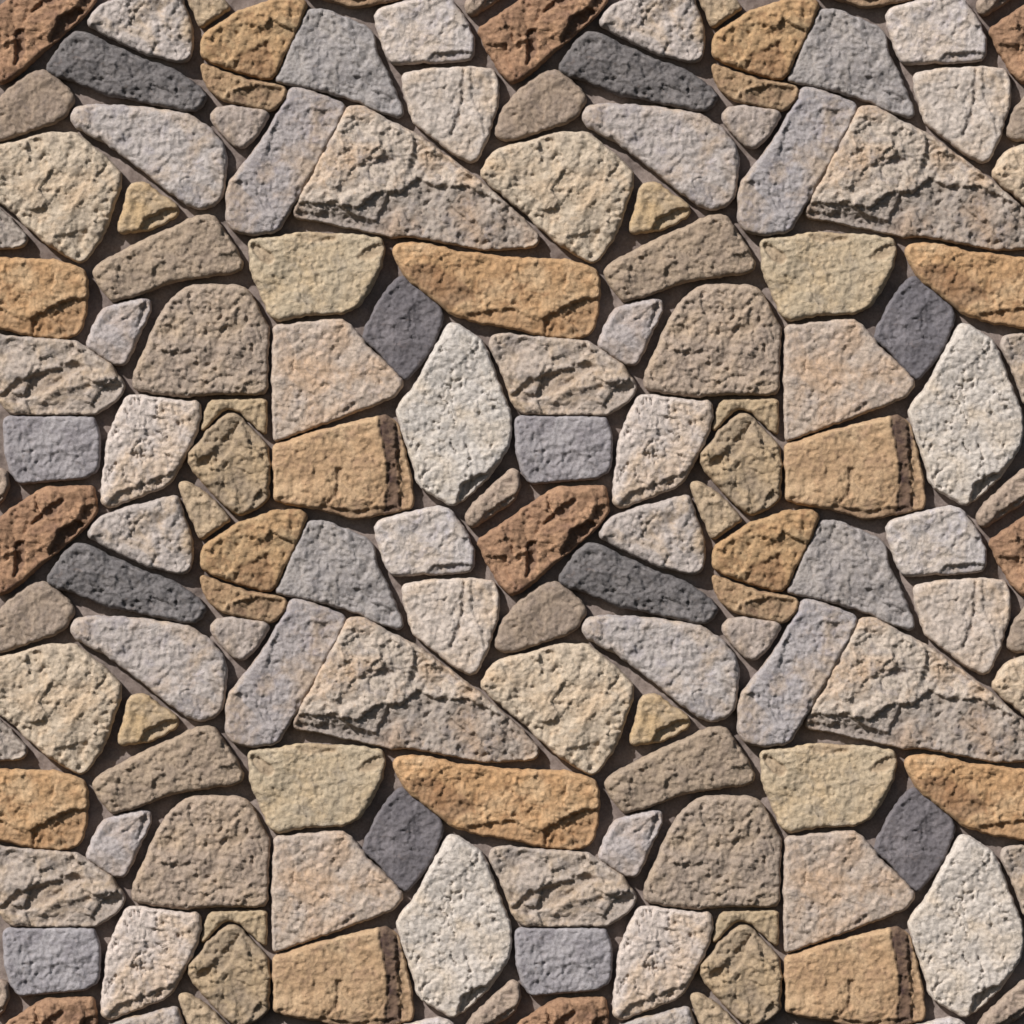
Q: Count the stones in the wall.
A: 150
